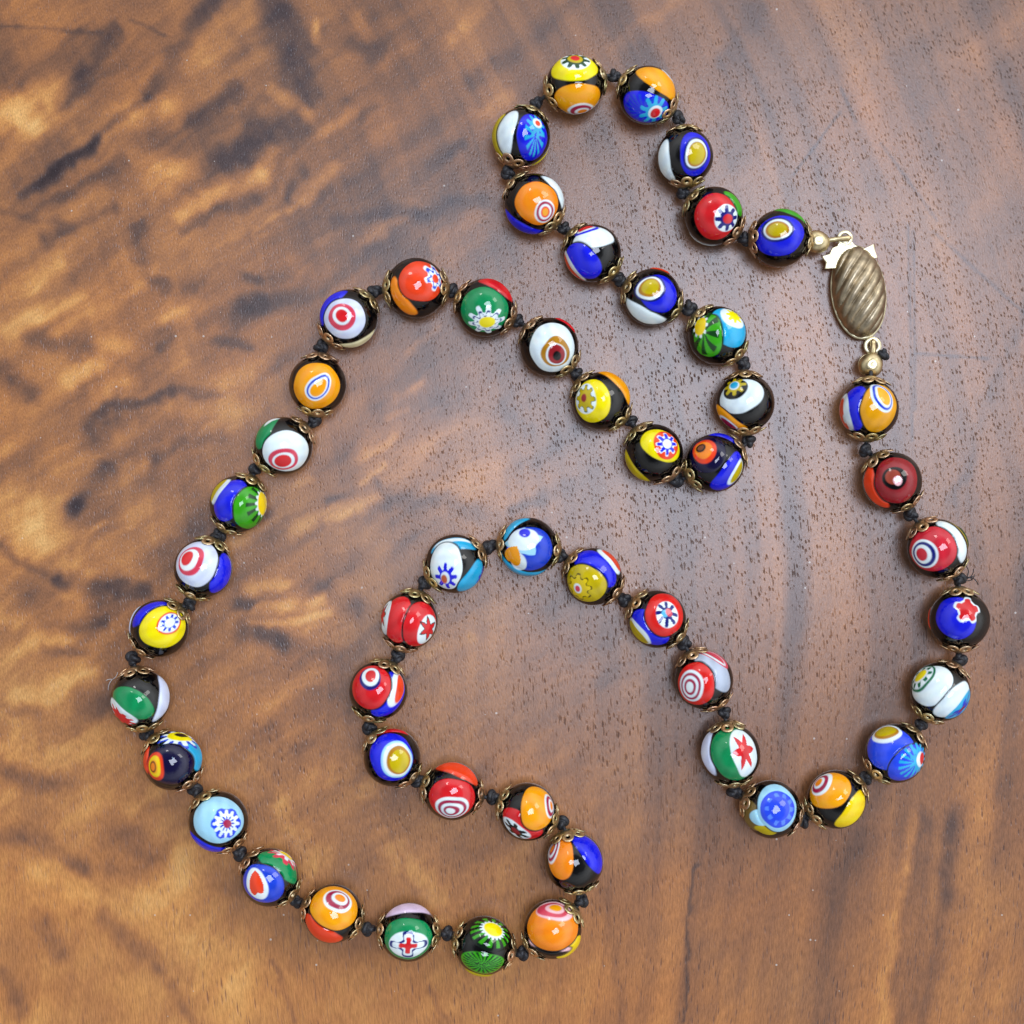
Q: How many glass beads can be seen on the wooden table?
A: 51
